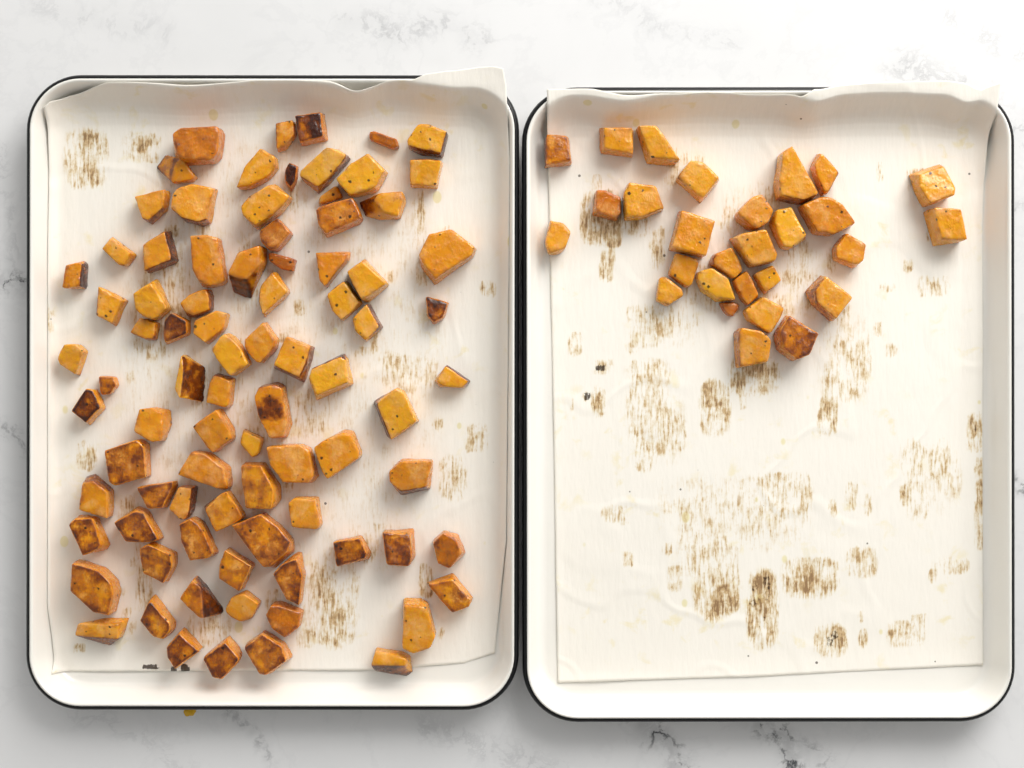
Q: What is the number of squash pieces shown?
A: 113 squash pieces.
